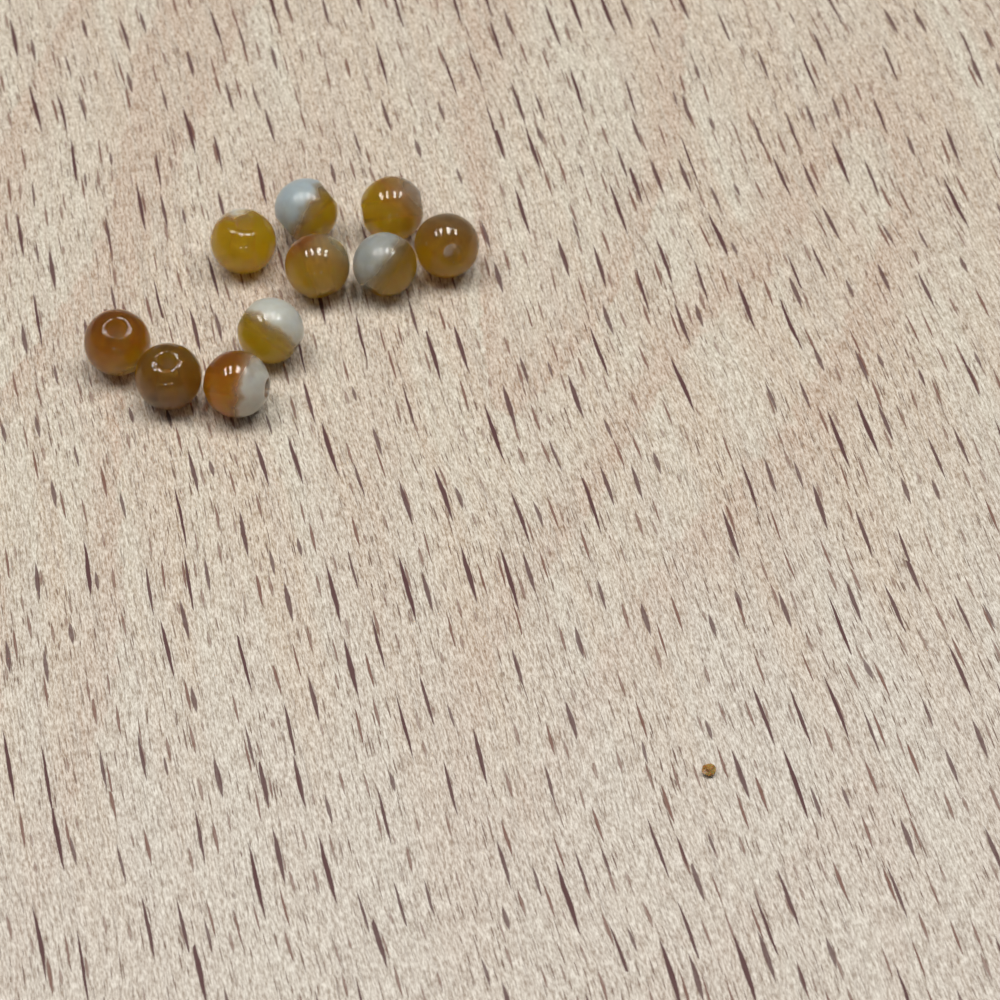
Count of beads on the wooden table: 10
